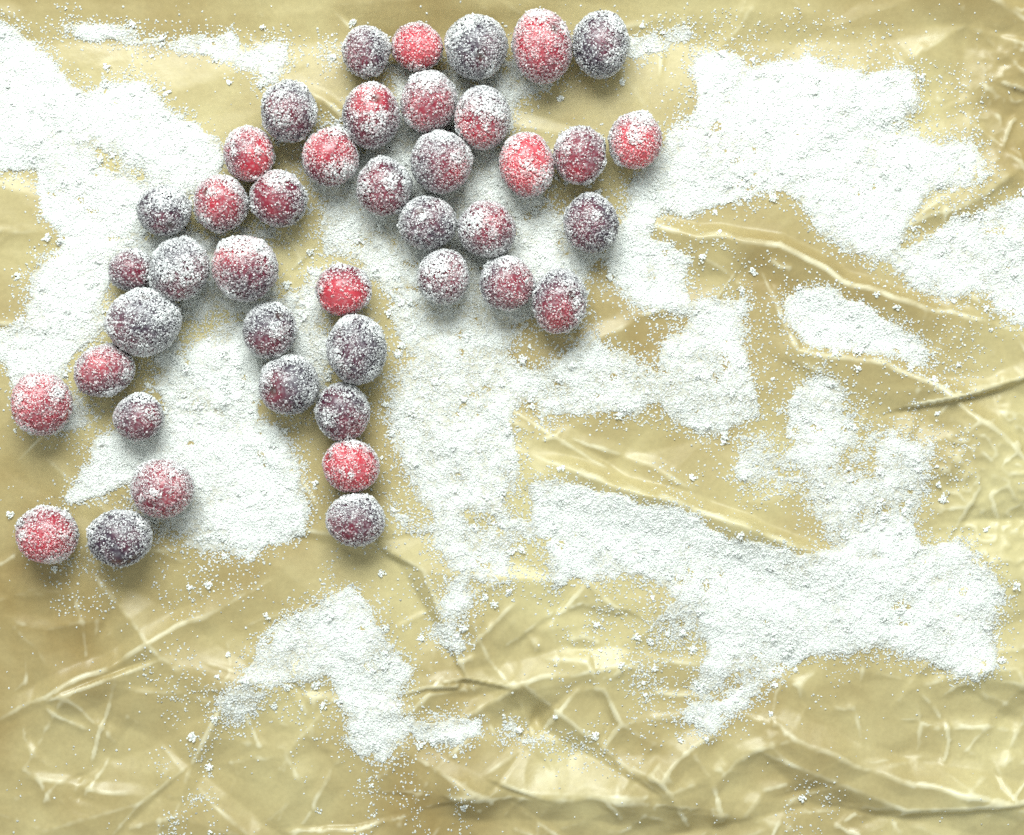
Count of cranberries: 42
